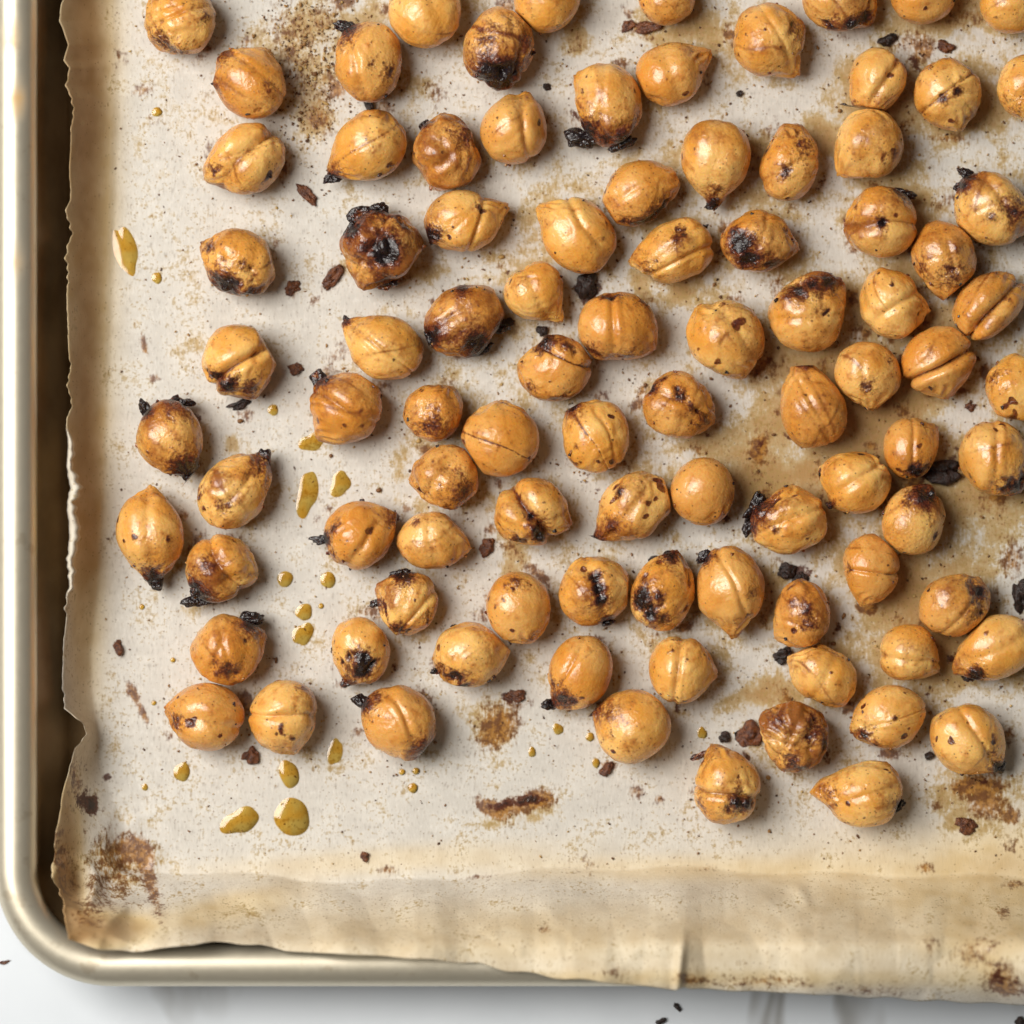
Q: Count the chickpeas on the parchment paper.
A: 92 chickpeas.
